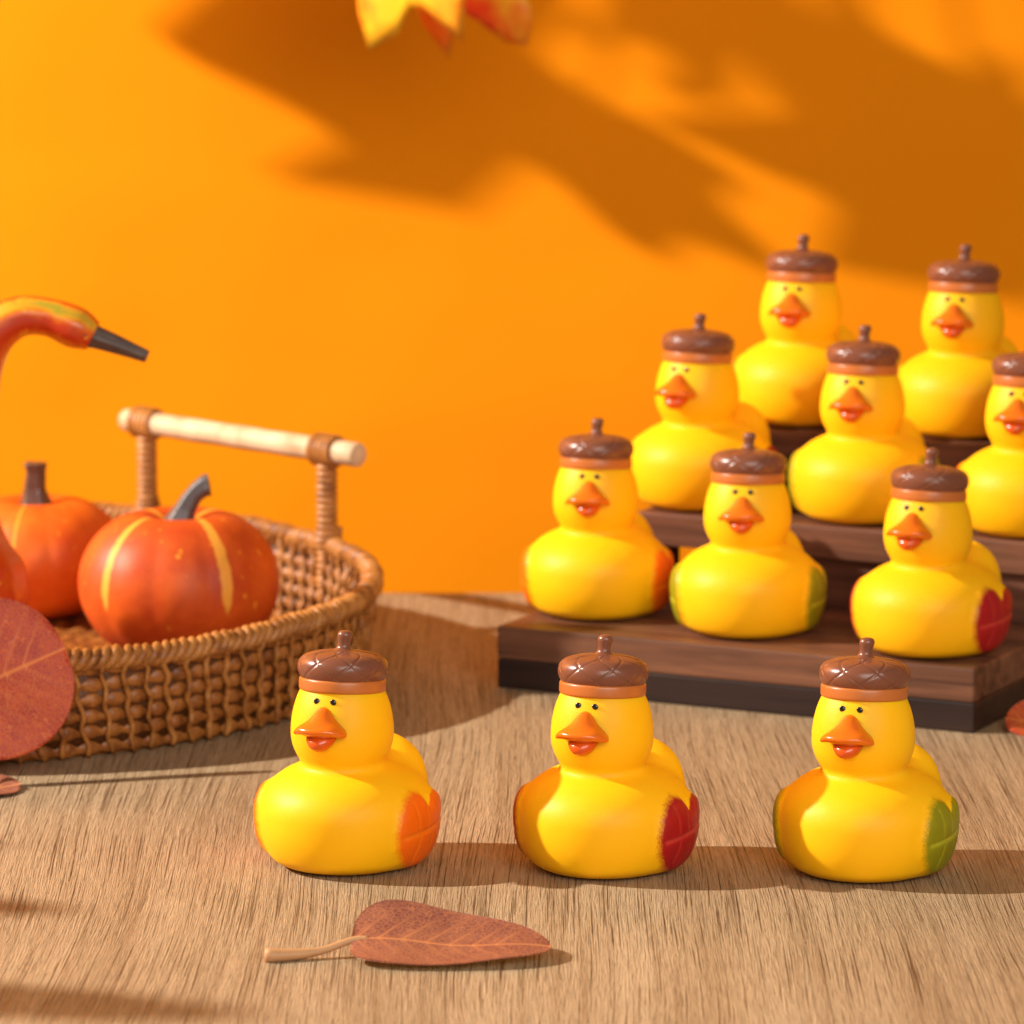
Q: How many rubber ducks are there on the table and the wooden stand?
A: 11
